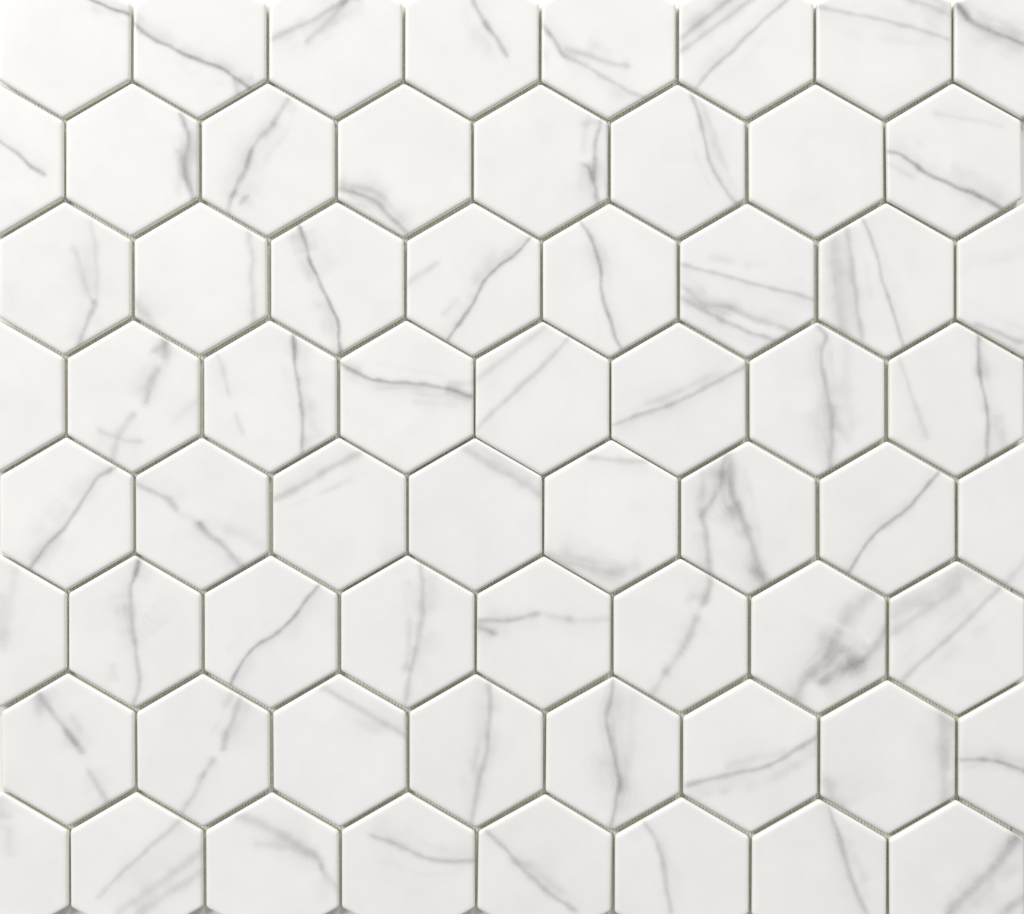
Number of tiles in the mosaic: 64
